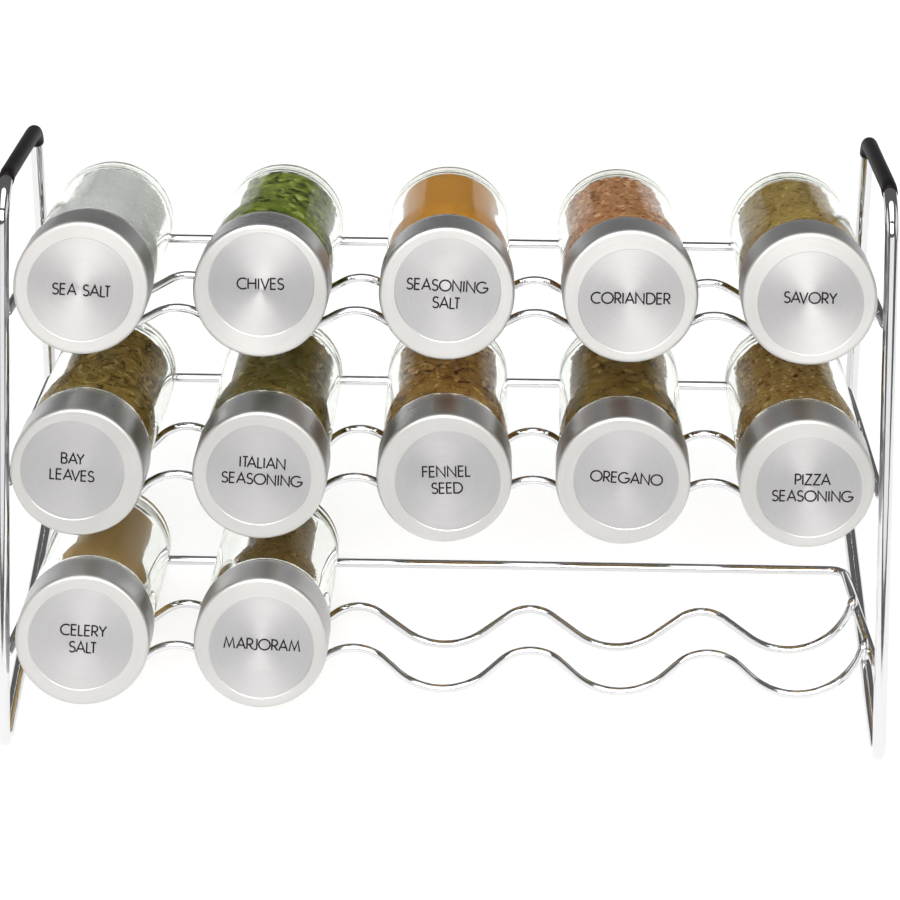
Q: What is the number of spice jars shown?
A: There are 12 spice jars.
